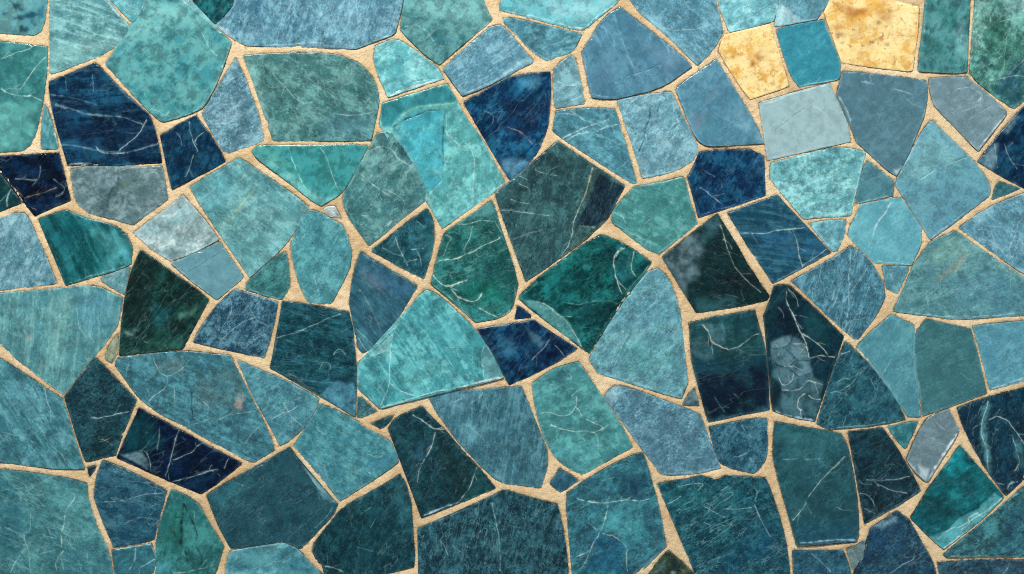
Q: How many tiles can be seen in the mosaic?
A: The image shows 122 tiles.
